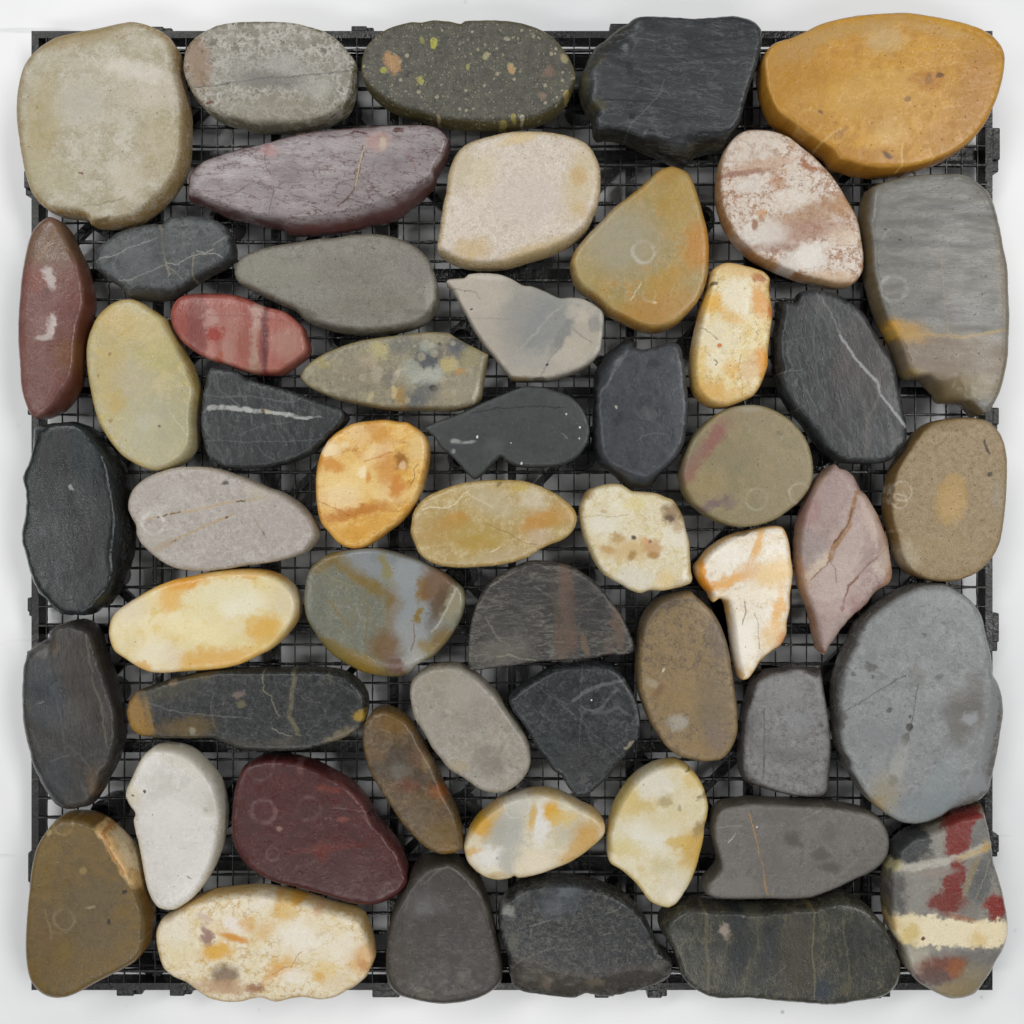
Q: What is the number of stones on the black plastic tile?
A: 53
